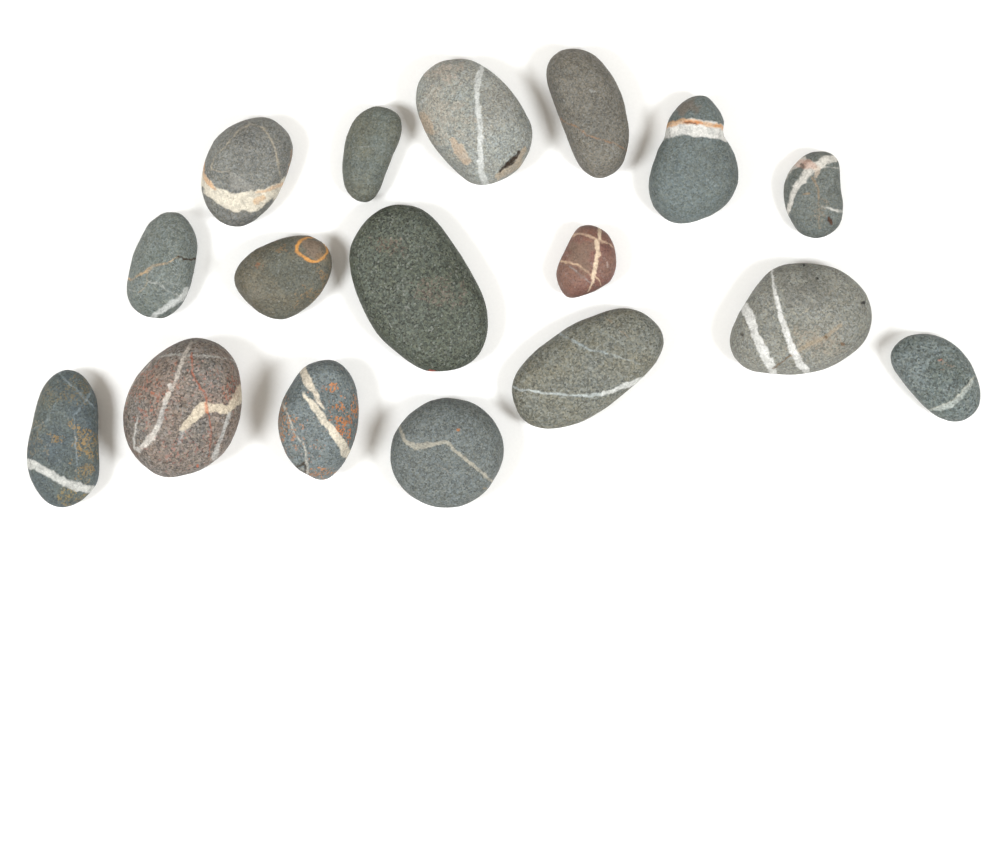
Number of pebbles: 17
